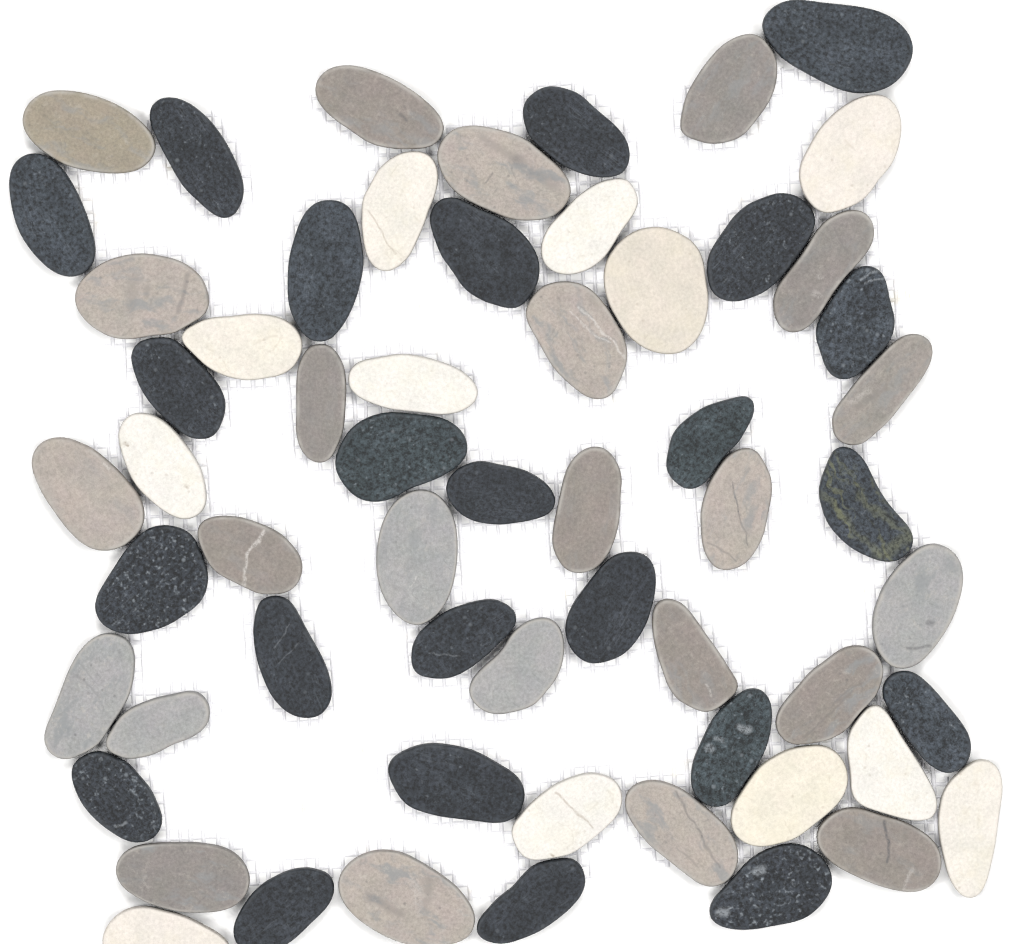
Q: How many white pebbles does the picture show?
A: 12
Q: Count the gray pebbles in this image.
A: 24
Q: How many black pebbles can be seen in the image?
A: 24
